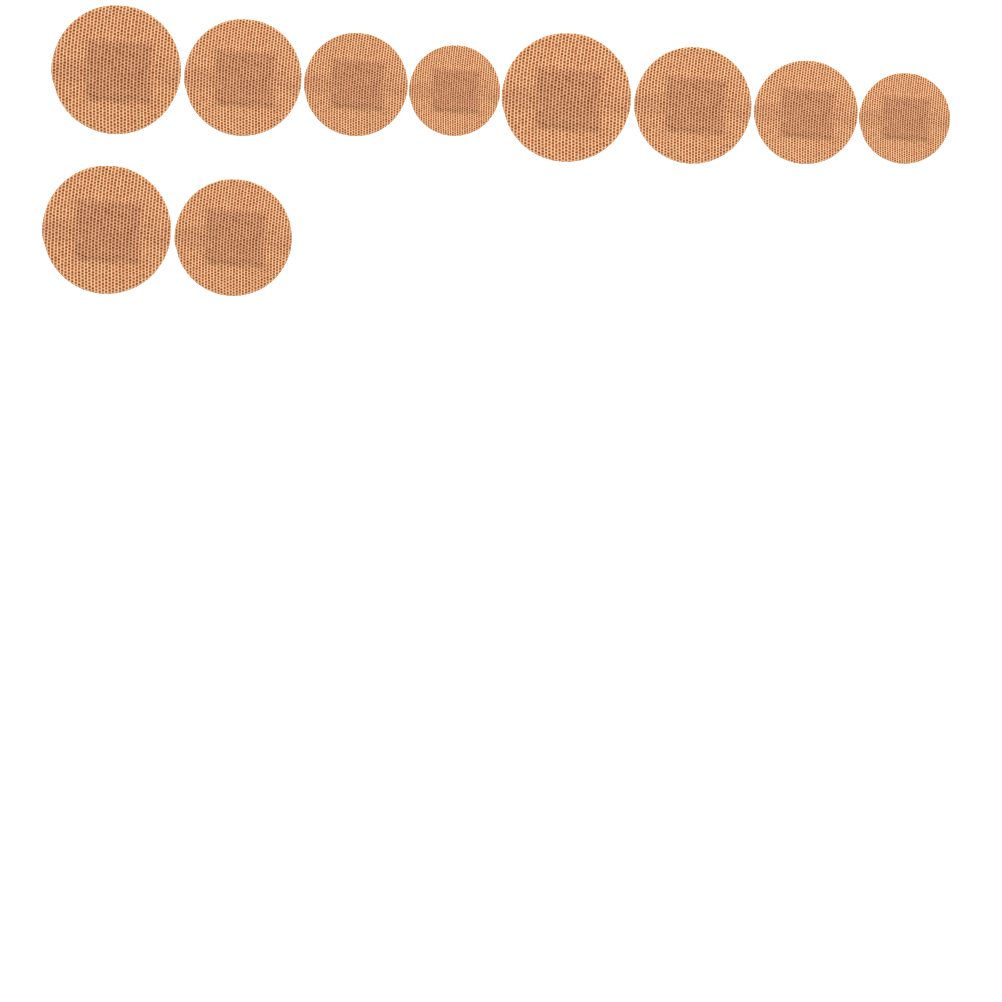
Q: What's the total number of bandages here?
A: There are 10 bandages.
